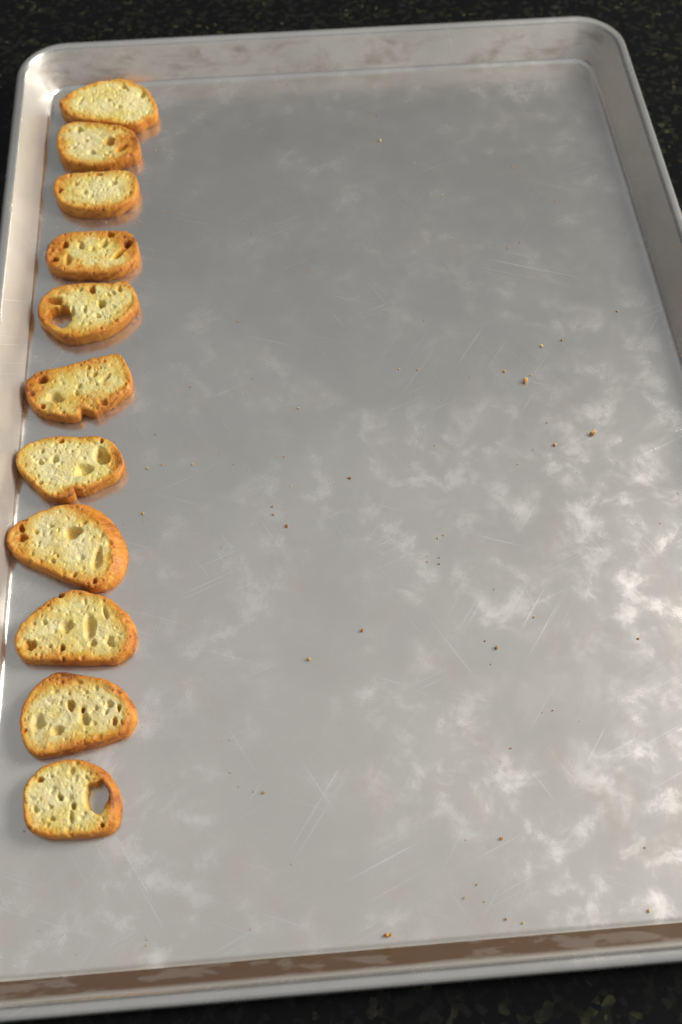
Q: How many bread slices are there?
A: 11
